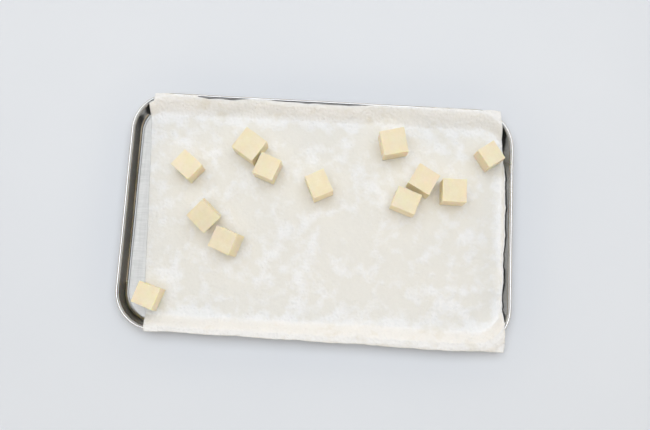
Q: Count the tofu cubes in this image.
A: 12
